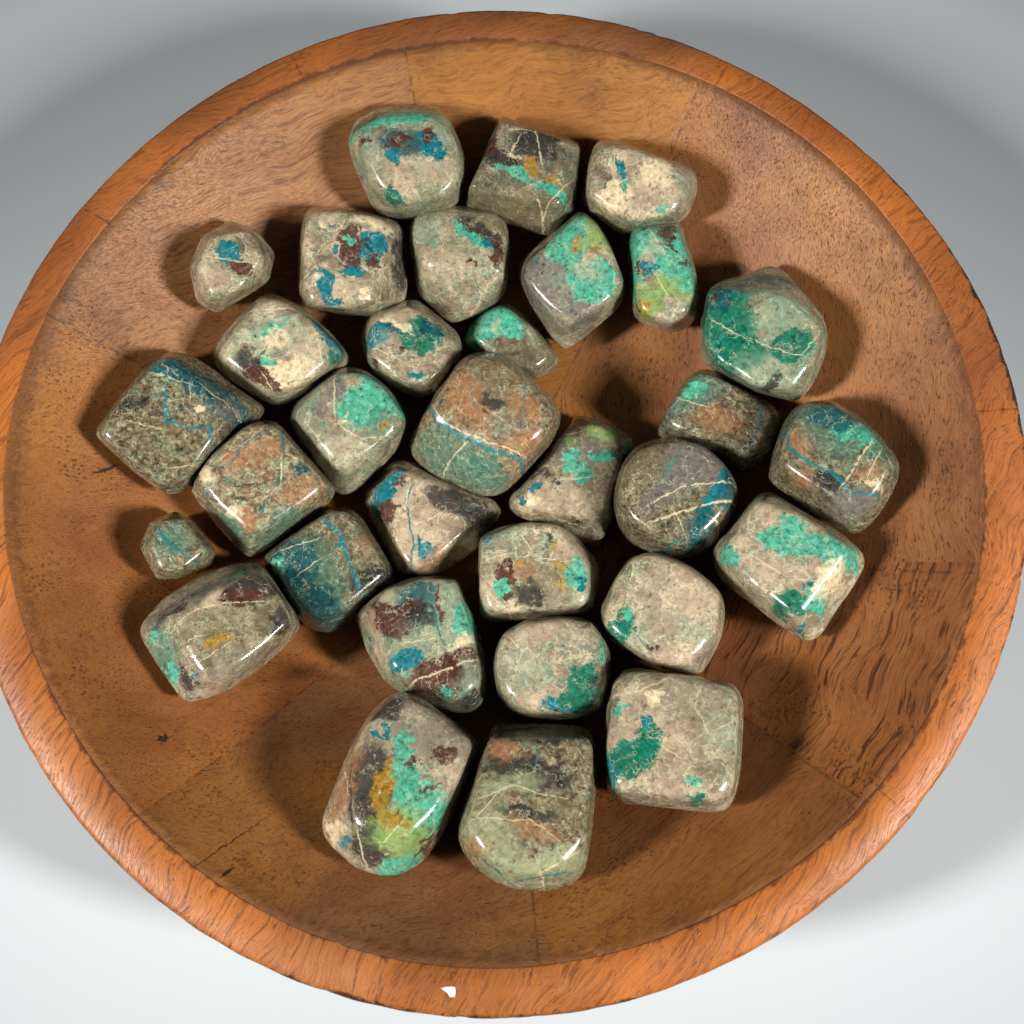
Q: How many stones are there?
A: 32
